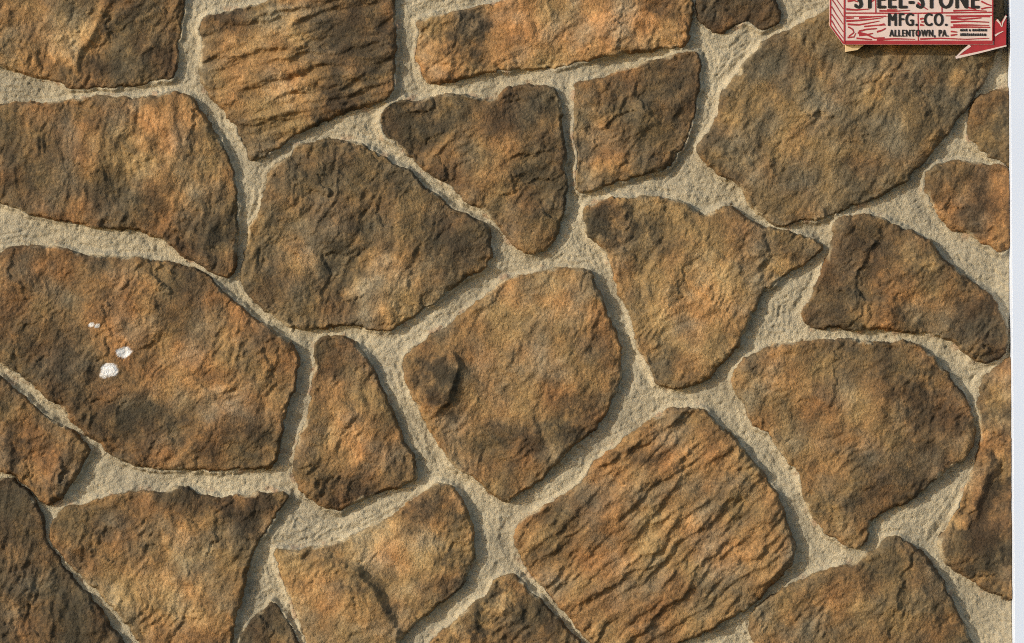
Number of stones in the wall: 26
